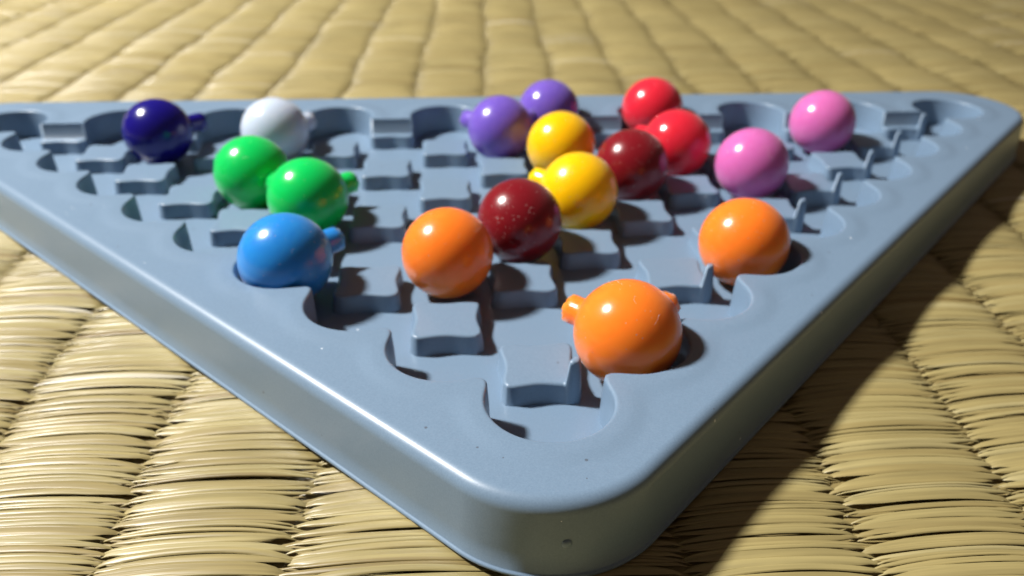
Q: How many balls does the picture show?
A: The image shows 18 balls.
